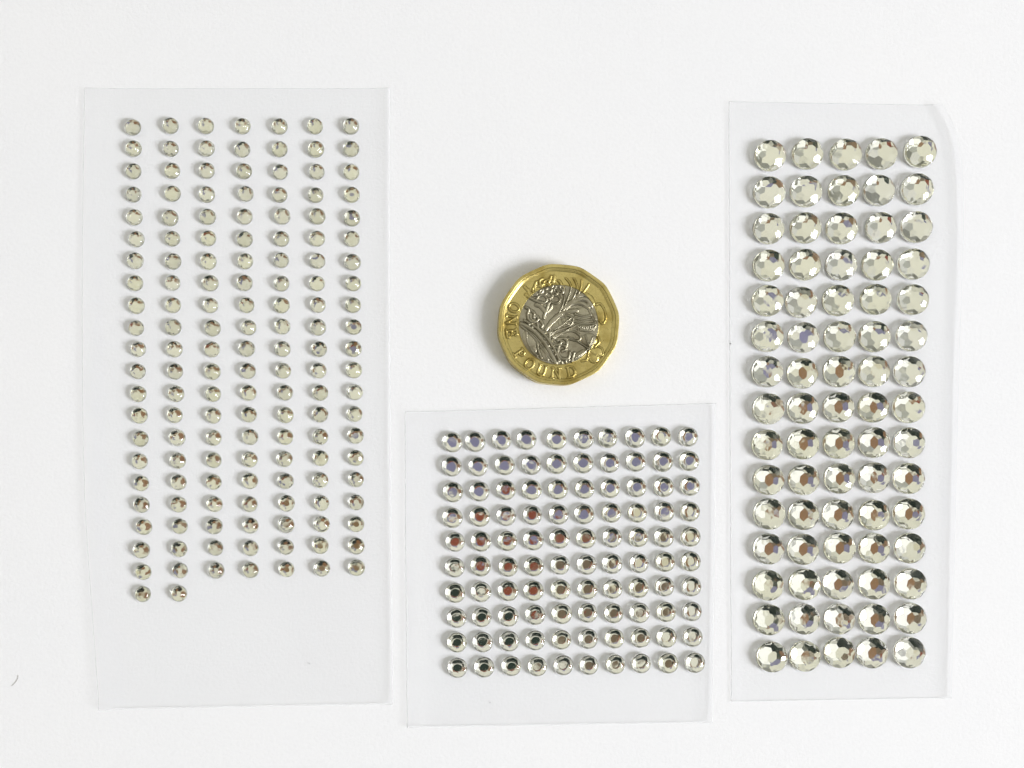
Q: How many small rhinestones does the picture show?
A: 149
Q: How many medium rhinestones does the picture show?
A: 100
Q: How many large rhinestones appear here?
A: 75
